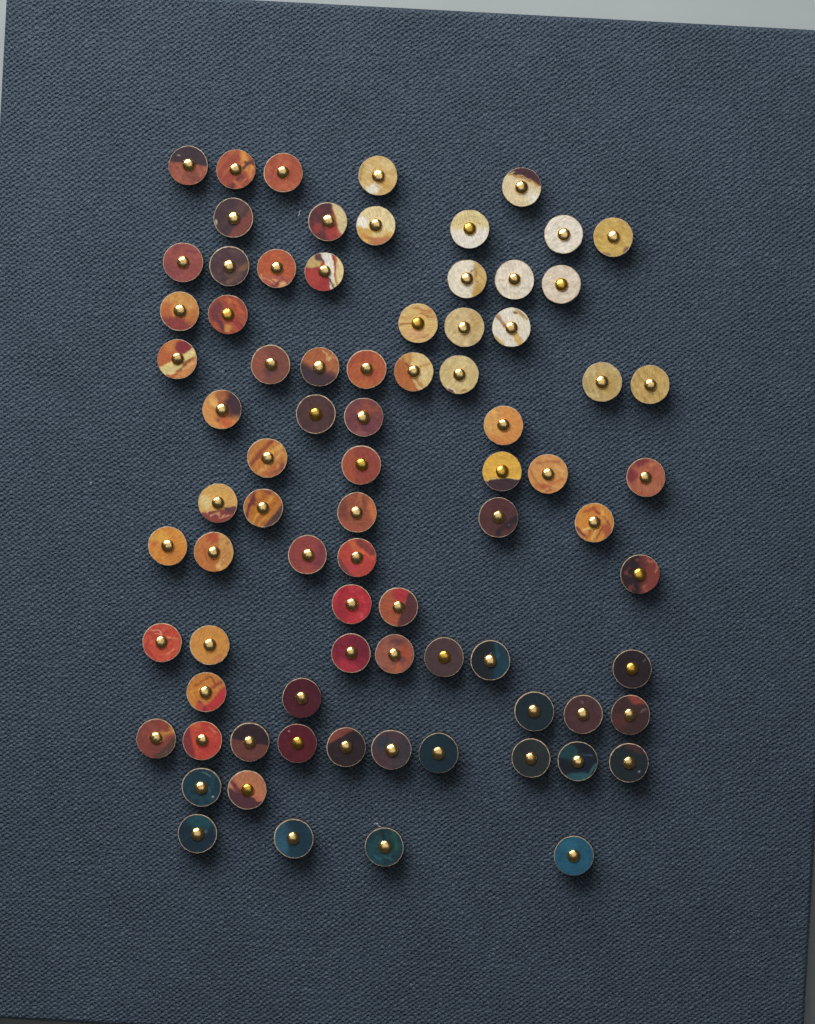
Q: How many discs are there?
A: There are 80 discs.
